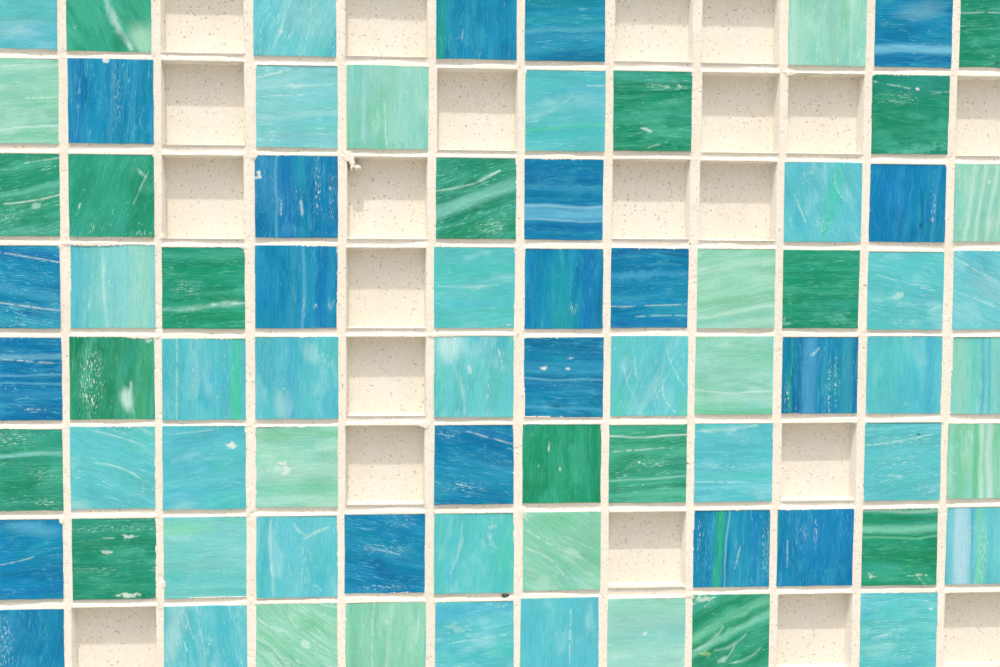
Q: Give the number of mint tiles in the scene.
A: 12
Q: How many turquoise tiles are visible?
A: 27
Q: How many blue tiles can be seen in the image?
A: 20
